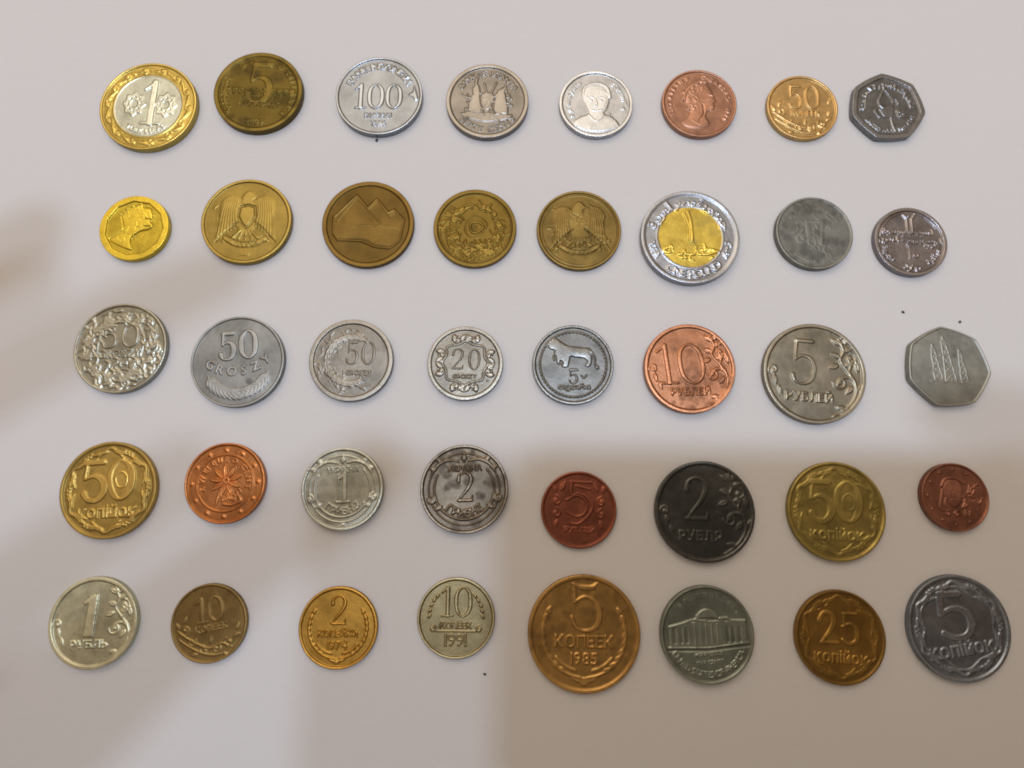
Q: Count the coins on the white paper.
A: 40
